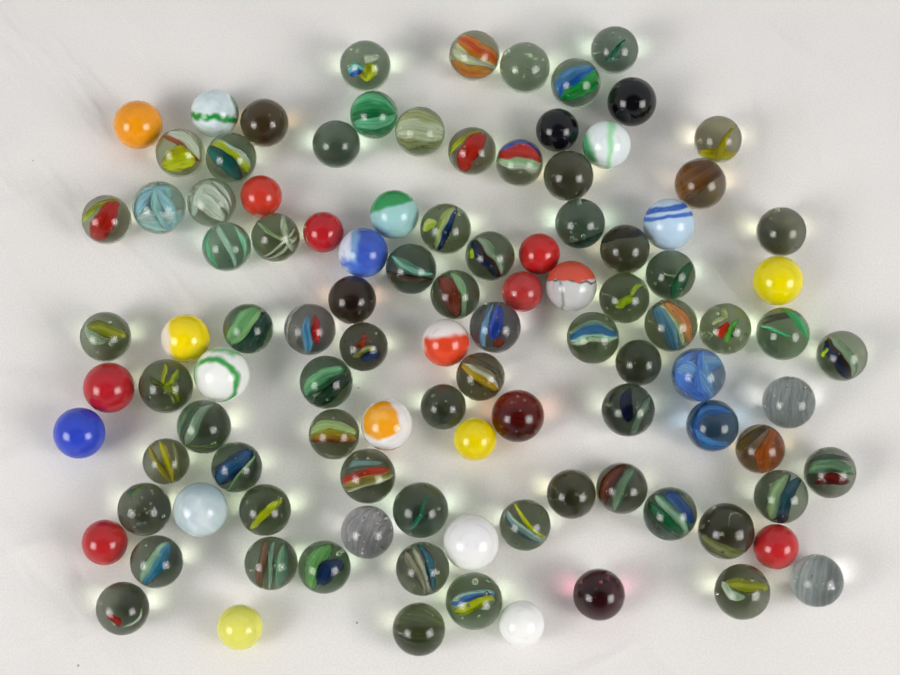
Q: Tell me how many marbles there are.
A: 105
